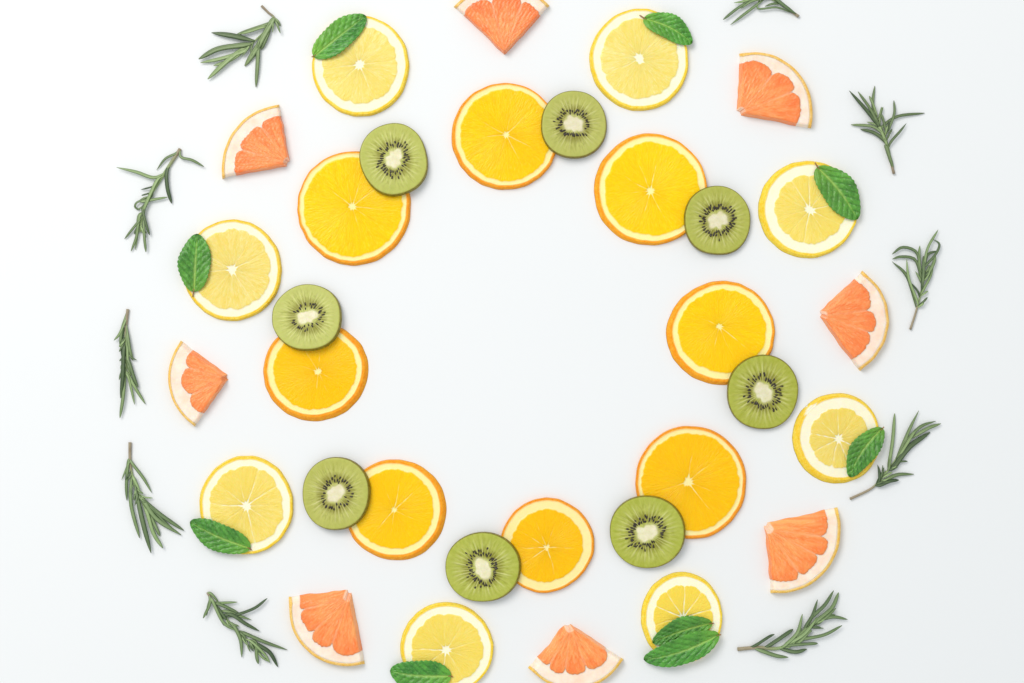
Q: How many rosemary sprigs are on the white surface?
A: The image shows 10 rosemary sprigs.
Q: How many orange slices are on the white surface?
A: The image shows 8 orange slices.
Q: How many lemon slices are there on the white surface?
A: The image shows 8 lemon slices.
